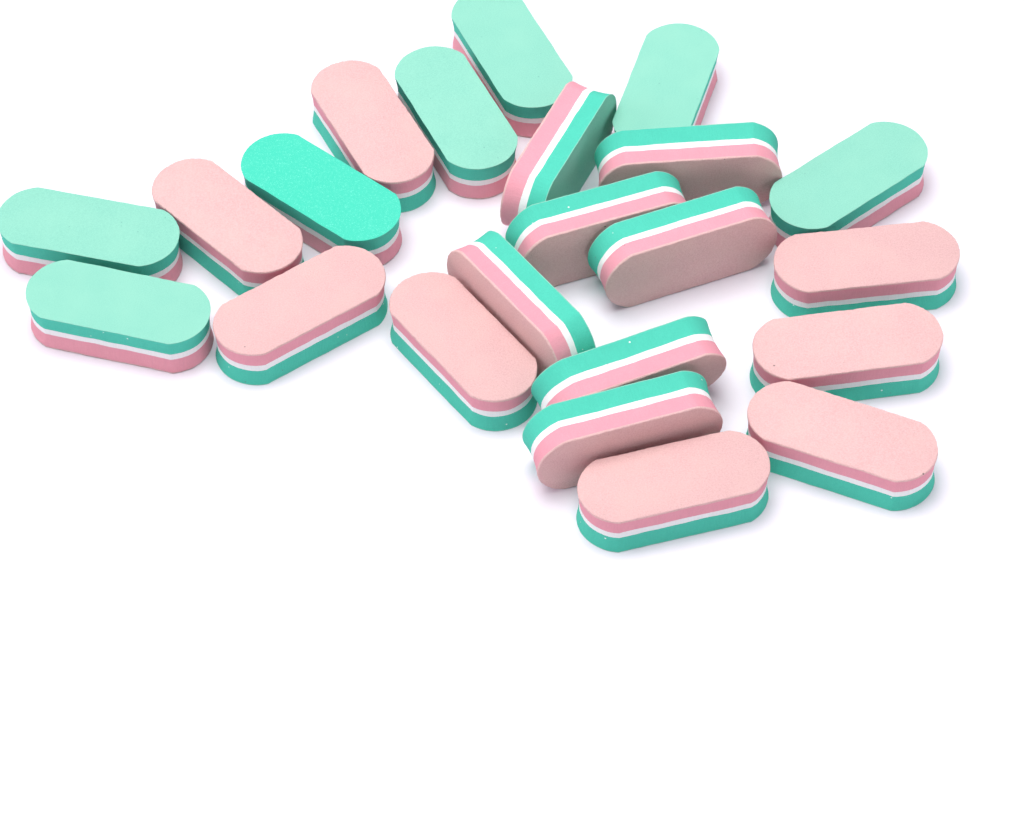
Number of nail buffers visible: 22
